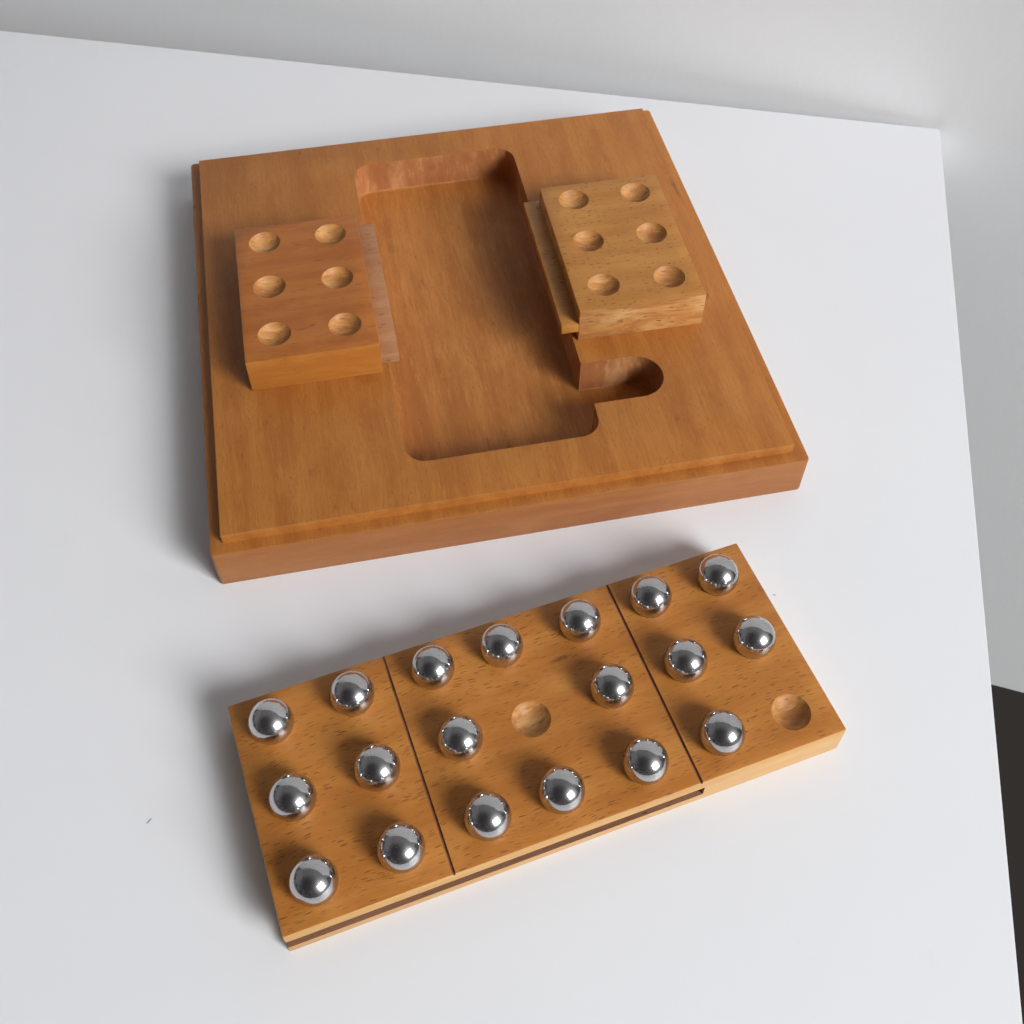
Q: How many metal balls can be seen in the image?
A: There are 19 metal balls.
